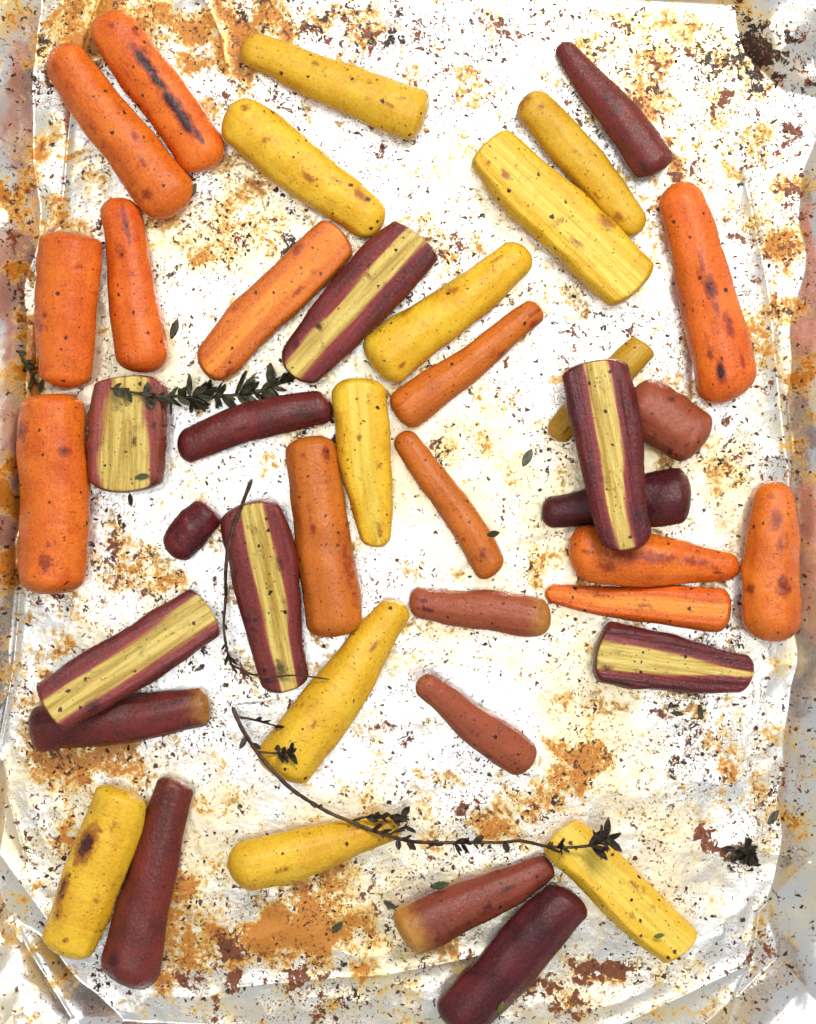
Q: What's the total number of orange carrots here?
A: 13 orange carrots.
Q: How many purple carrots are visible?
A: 17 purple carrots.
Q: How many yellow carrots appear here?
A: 11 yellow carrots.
